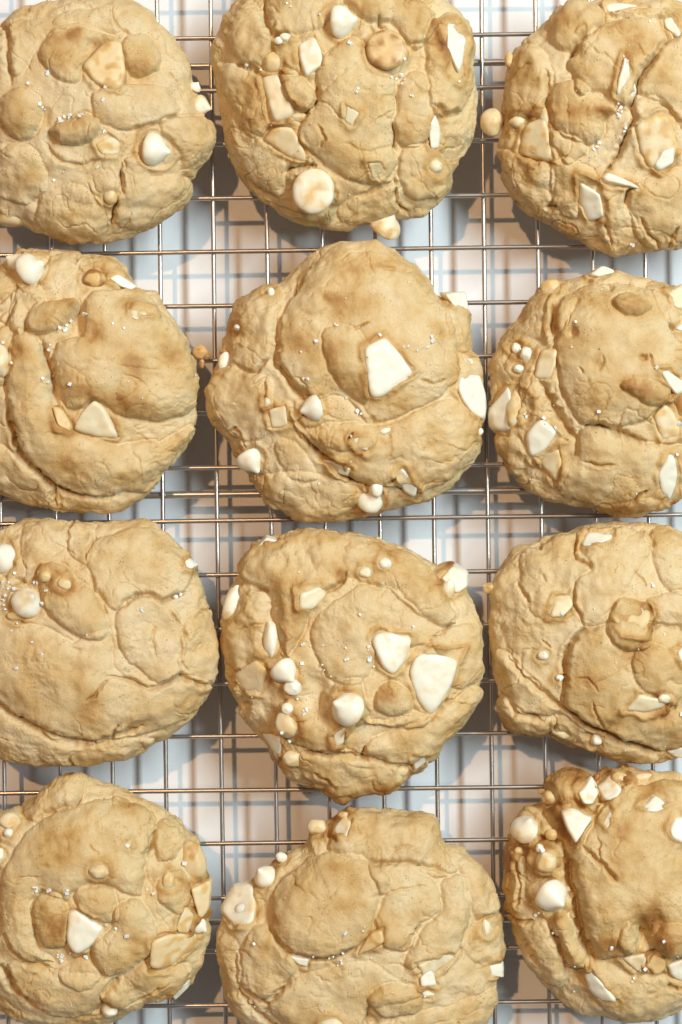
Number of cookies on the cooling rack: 12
